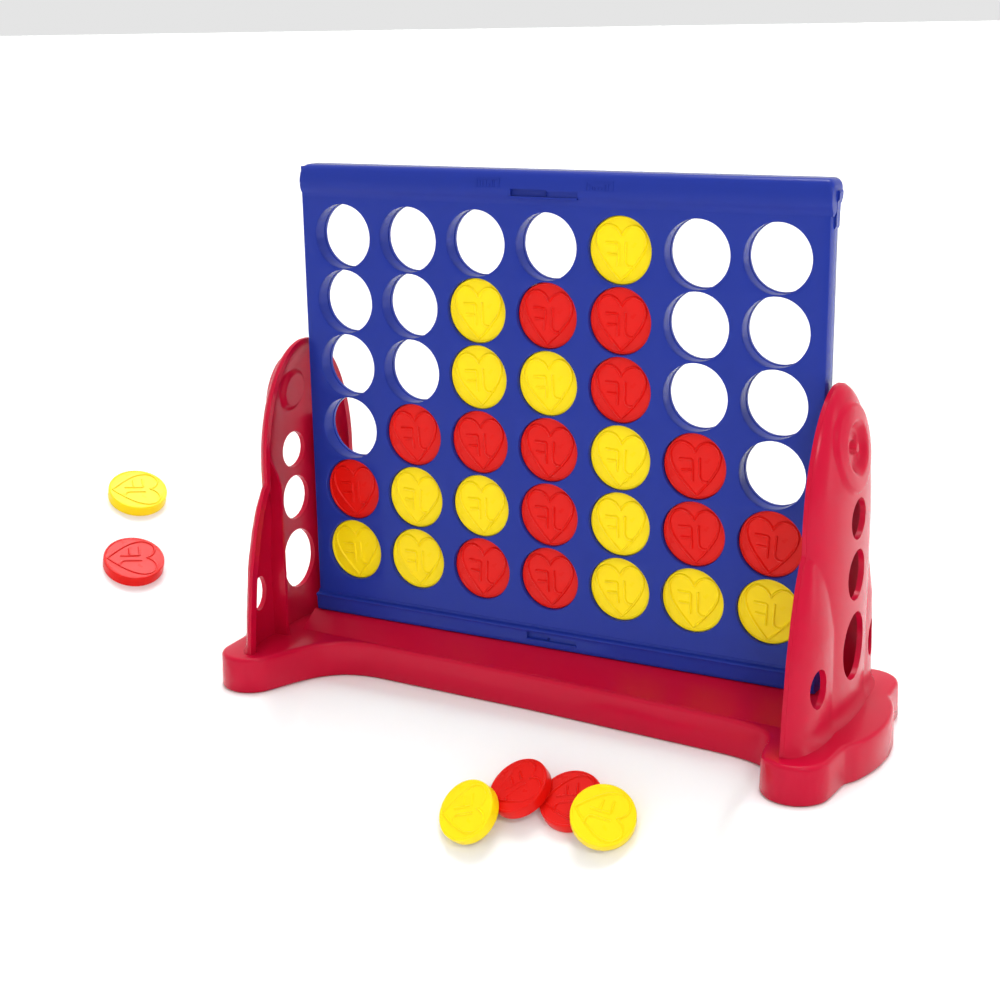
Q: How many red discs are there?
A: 16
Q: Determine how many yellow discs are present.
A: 16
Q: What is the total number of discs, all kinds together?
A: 32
